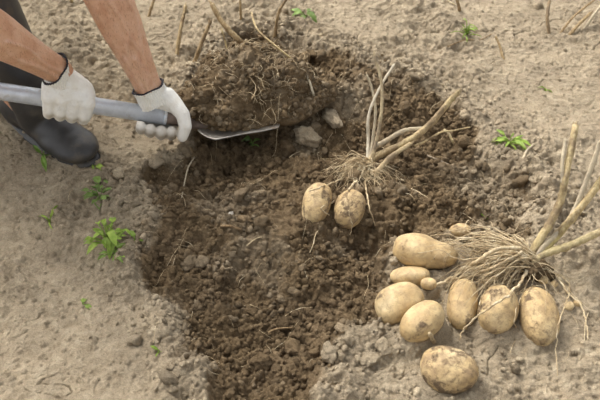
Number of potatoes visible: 16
